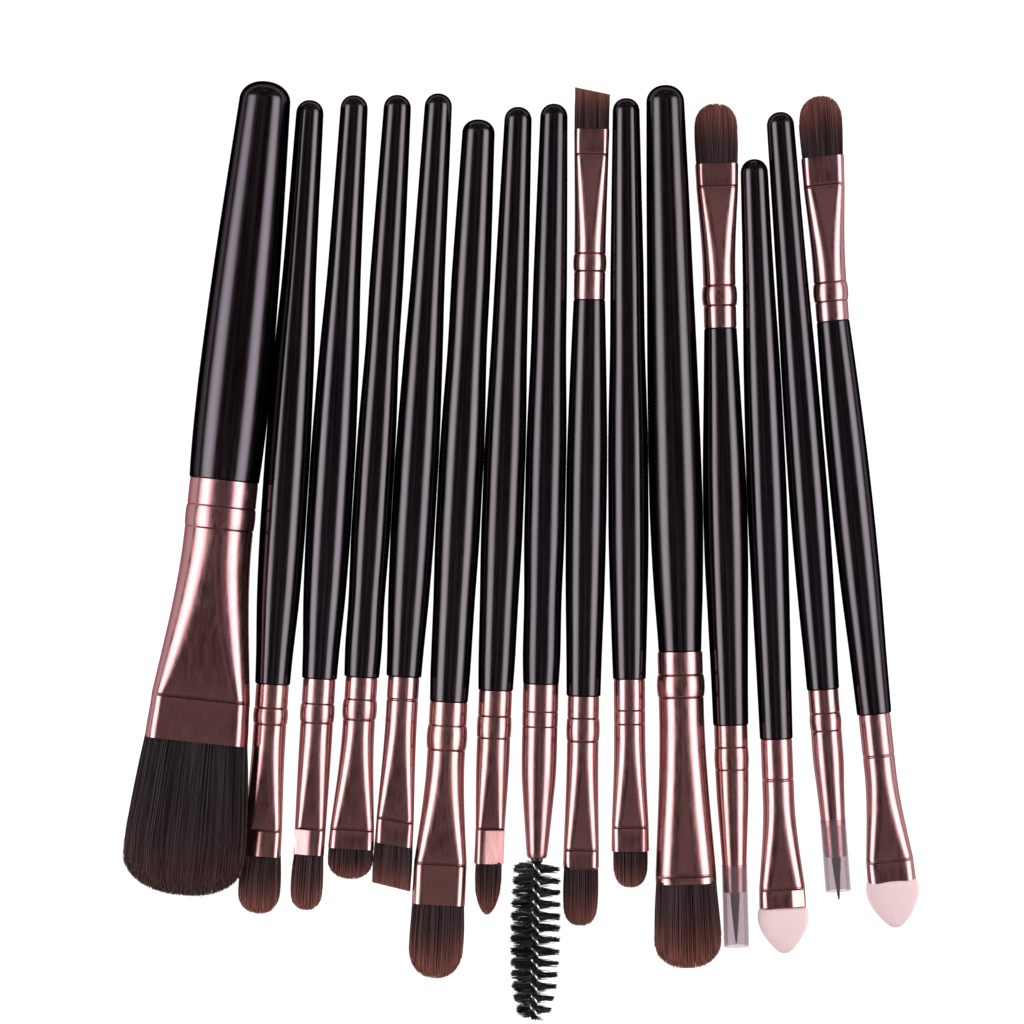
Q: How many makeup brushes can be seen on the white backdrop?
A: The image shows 15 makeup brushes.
